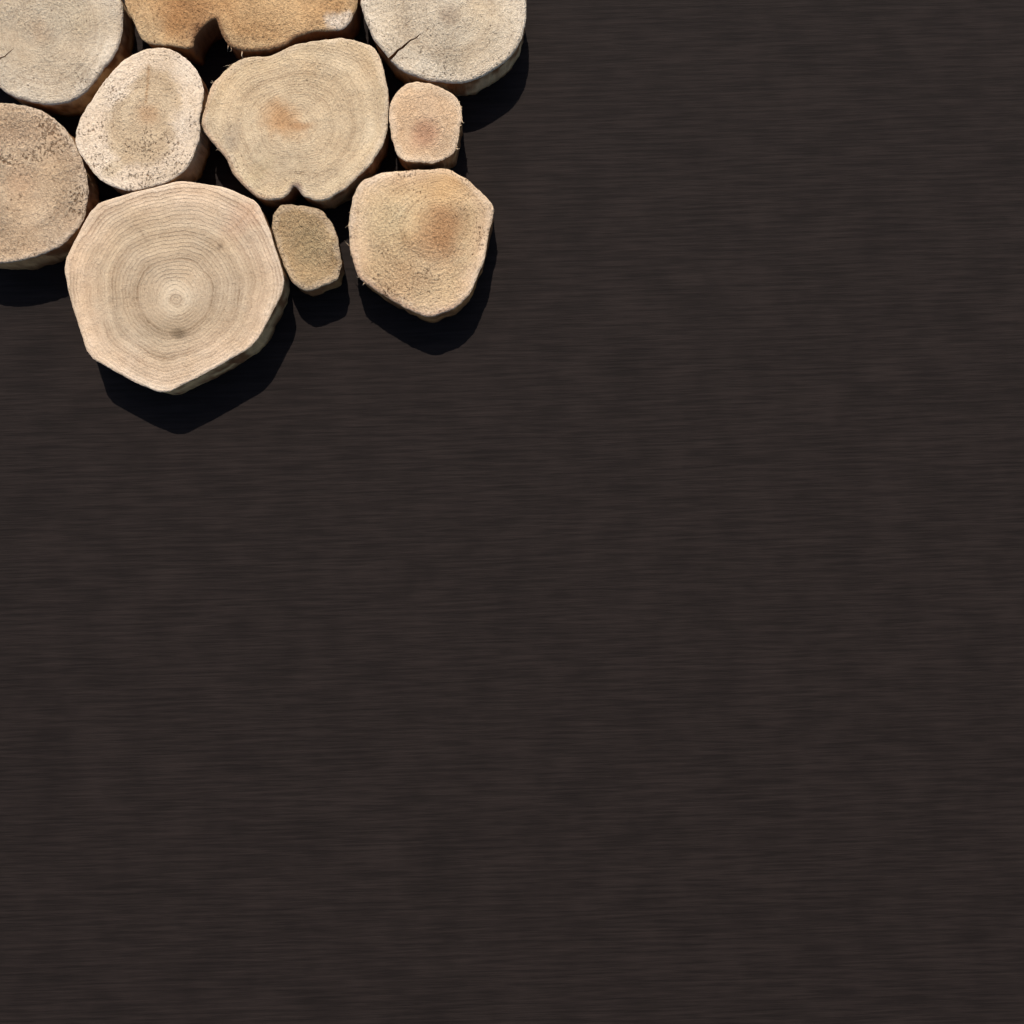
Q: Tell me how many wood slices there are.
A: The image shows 10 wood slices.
